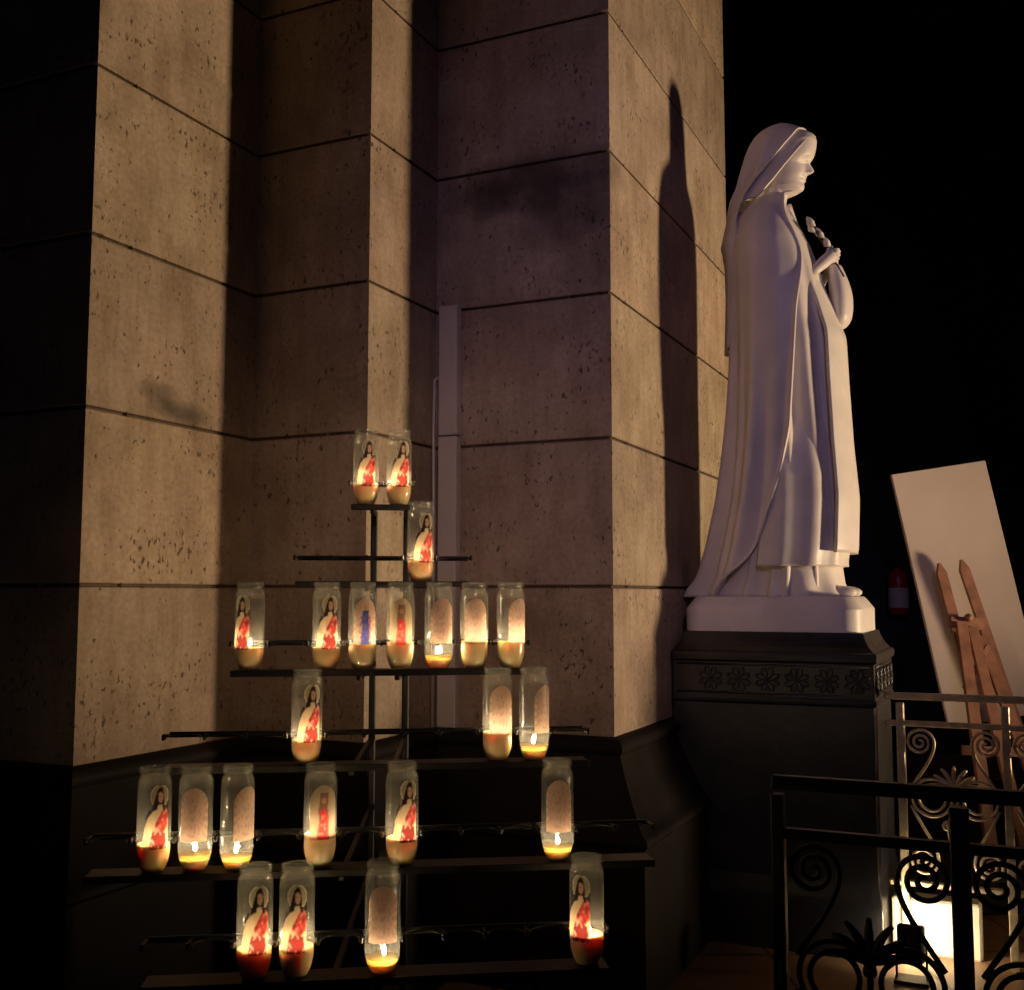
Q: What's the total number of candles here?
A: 23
